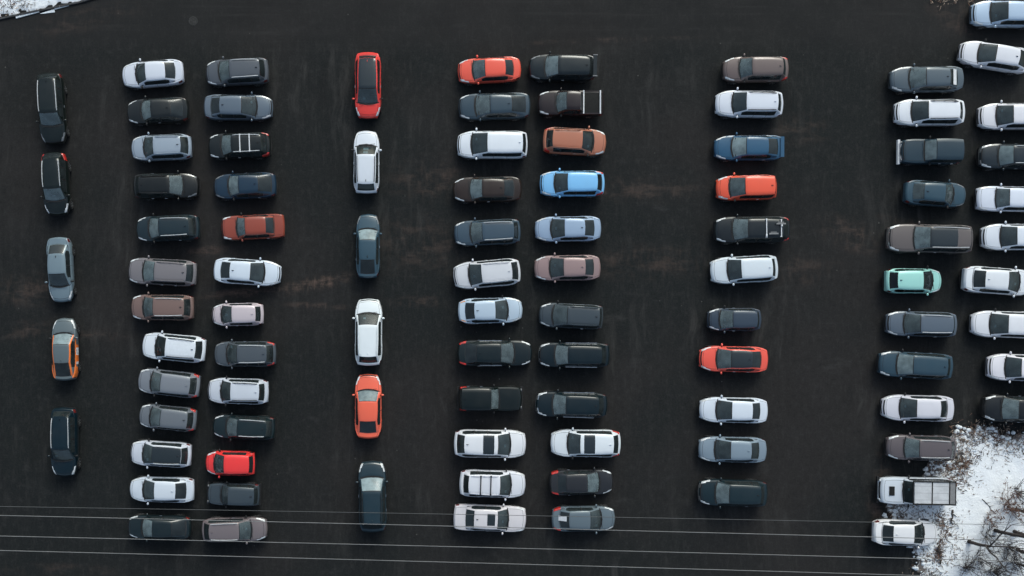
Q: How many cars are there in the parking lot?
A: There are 94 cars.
